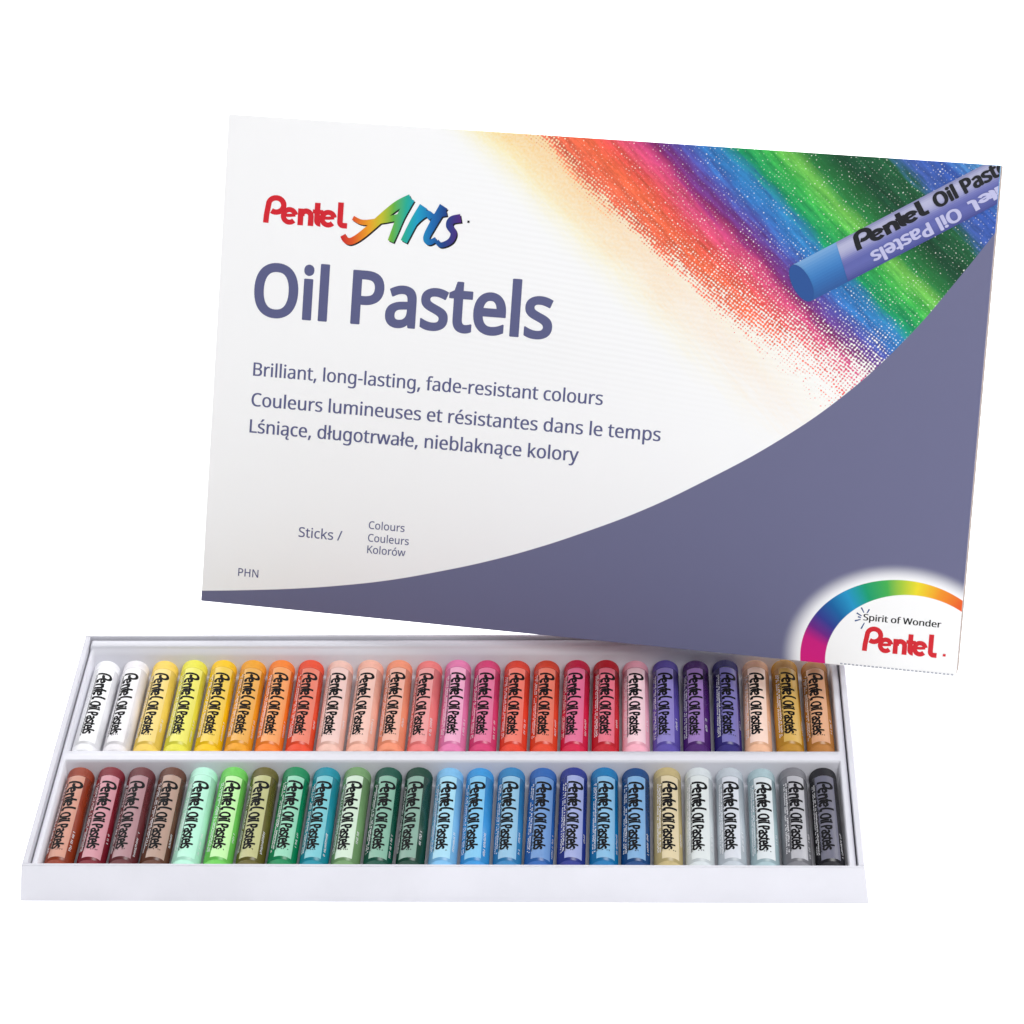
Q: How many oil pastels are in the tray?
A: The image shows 50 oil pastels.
